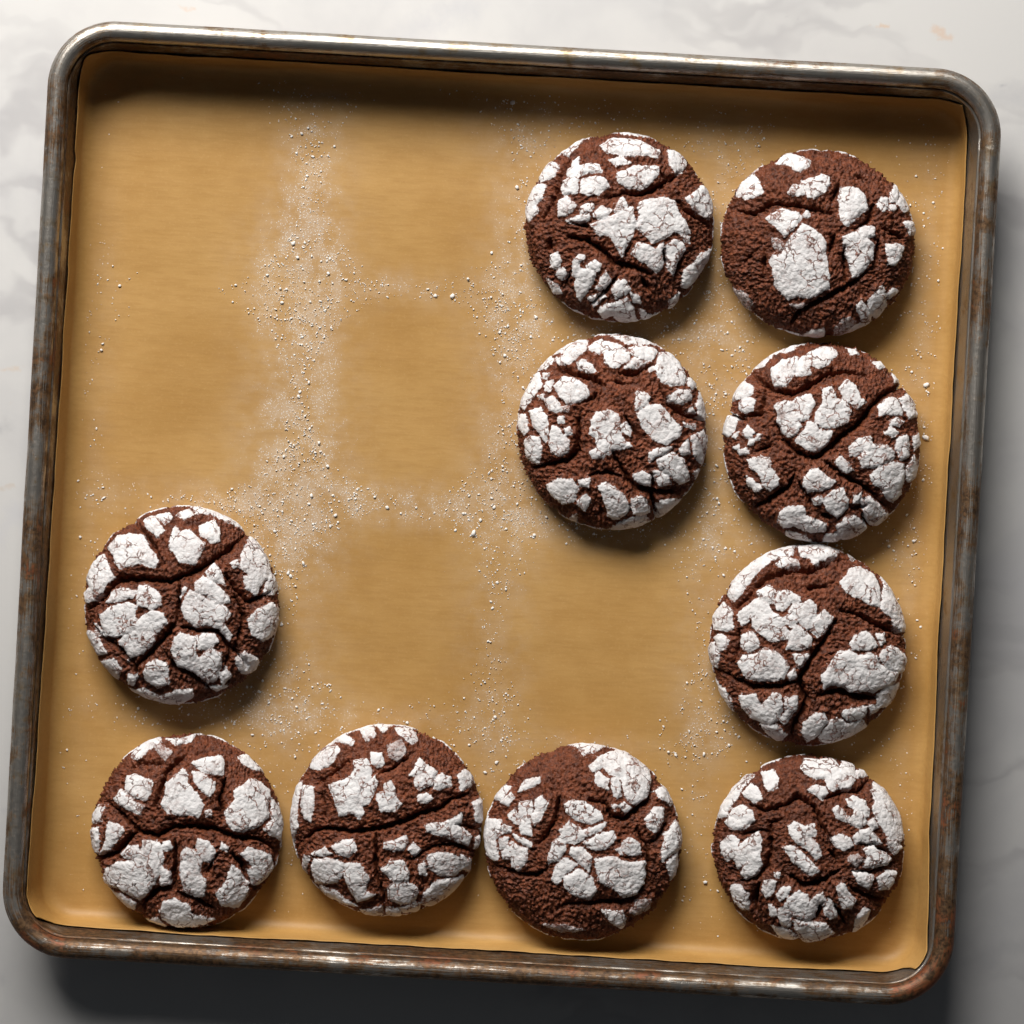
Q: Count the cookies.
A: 10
